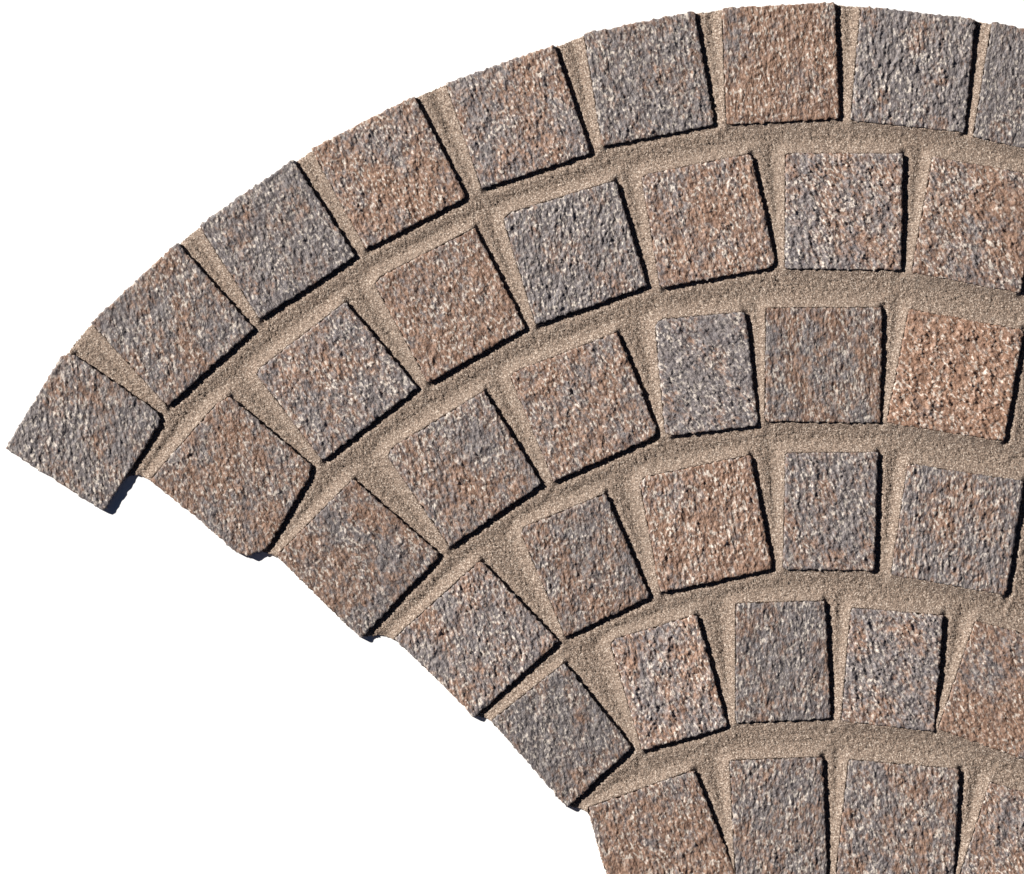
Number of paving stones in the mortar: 36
